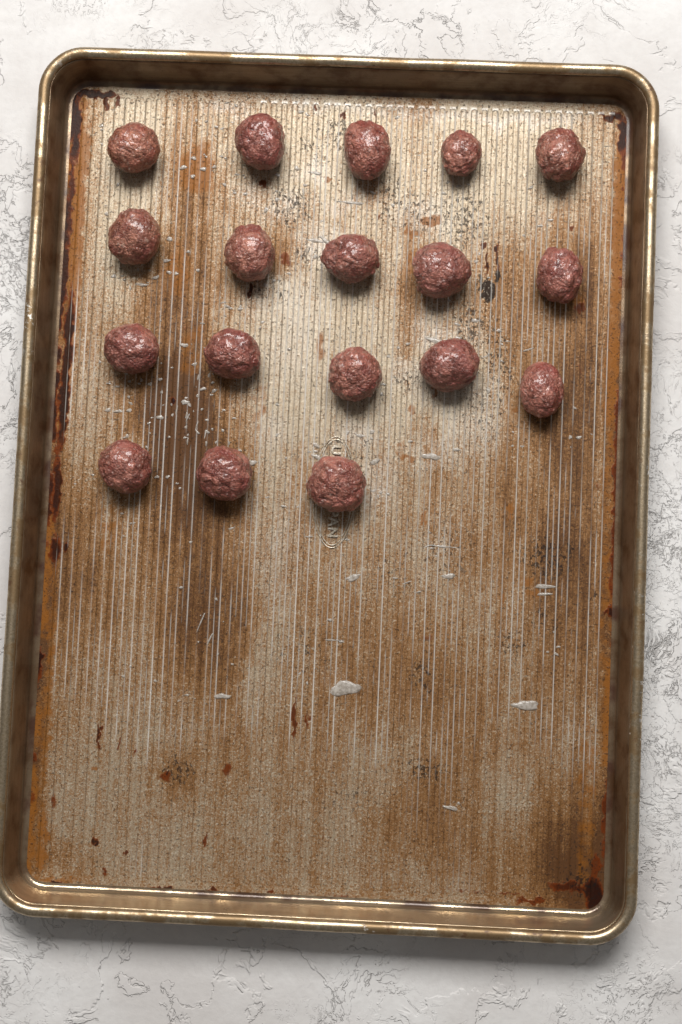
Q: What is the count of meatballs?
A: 18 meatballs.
